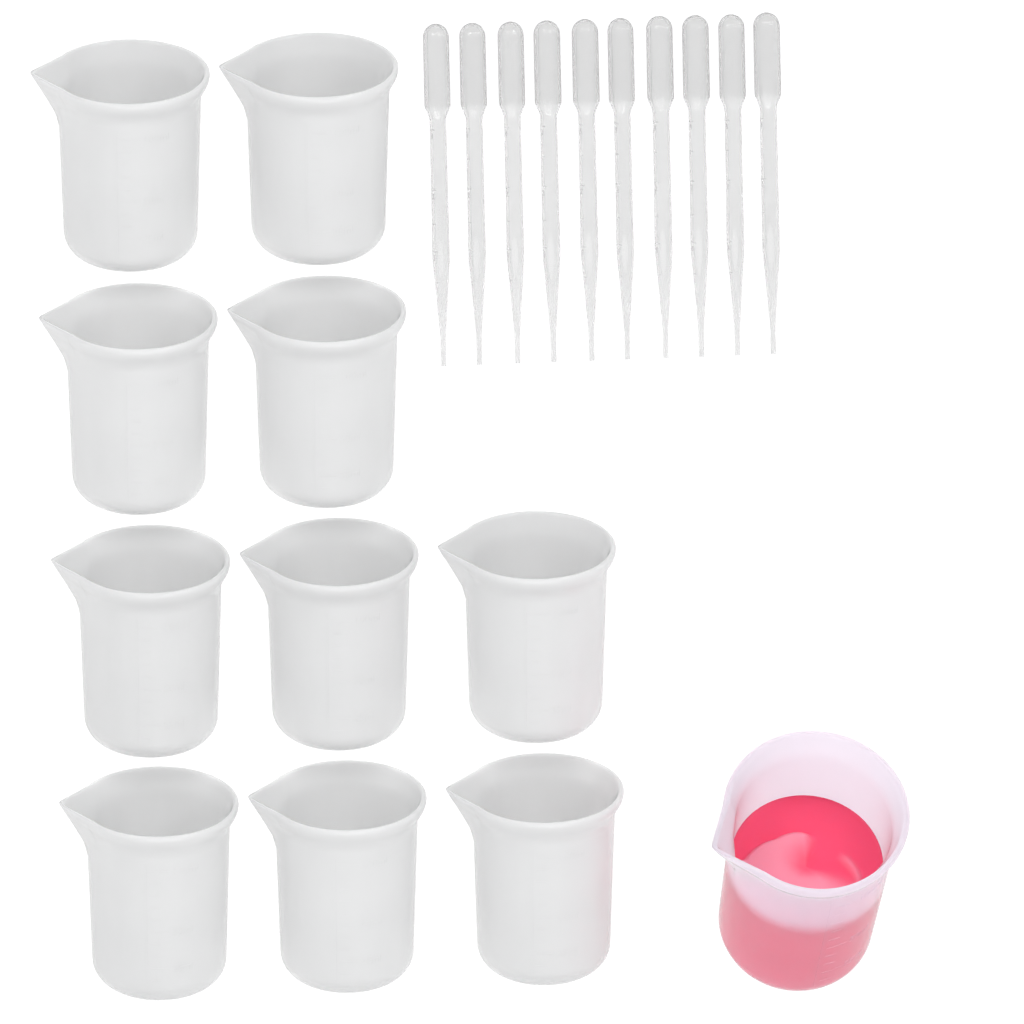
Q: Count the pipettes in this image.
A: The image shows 10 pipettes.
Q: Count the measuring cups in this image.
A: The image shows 11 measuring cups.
